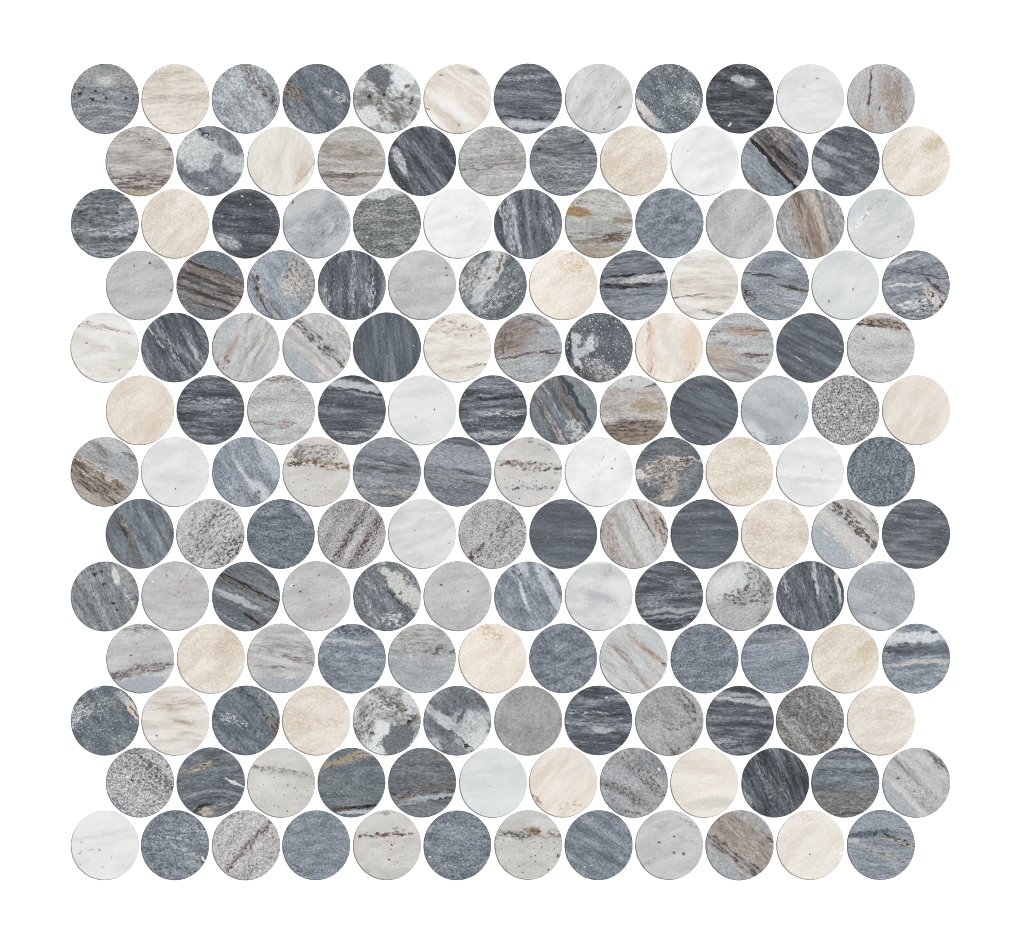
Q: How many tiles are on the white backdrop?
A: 156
